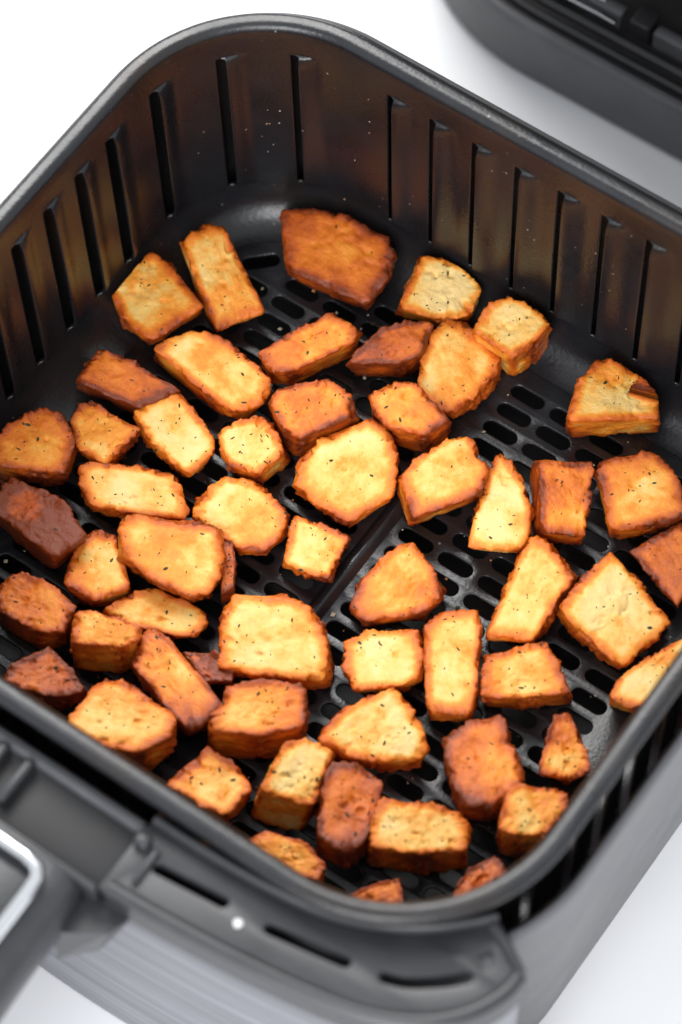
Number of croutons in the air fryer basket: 57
